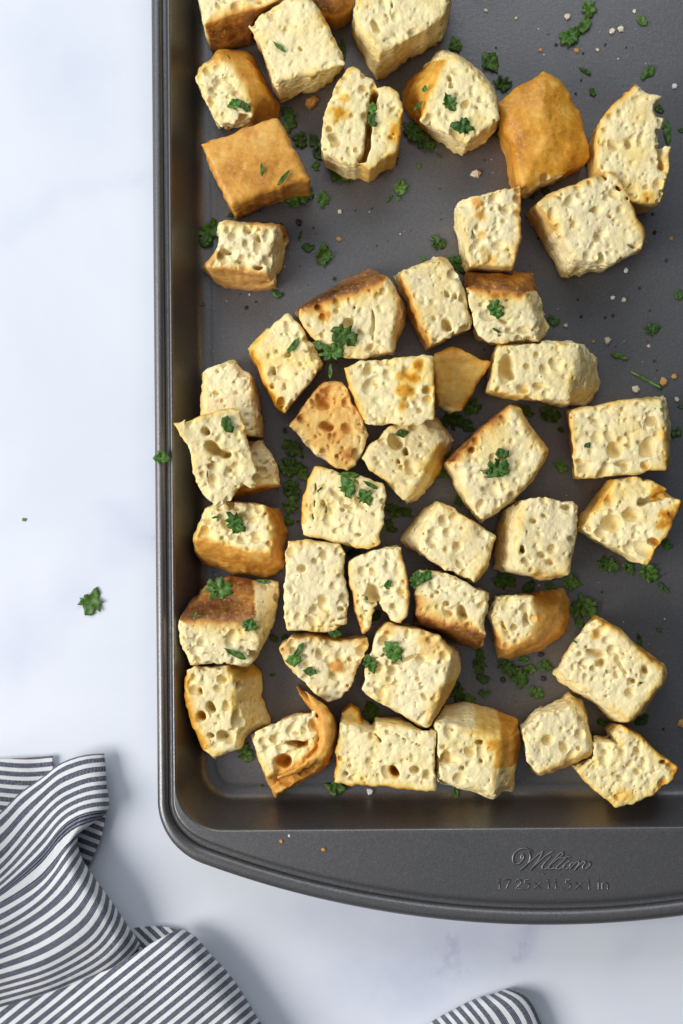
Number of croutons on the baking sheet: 46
